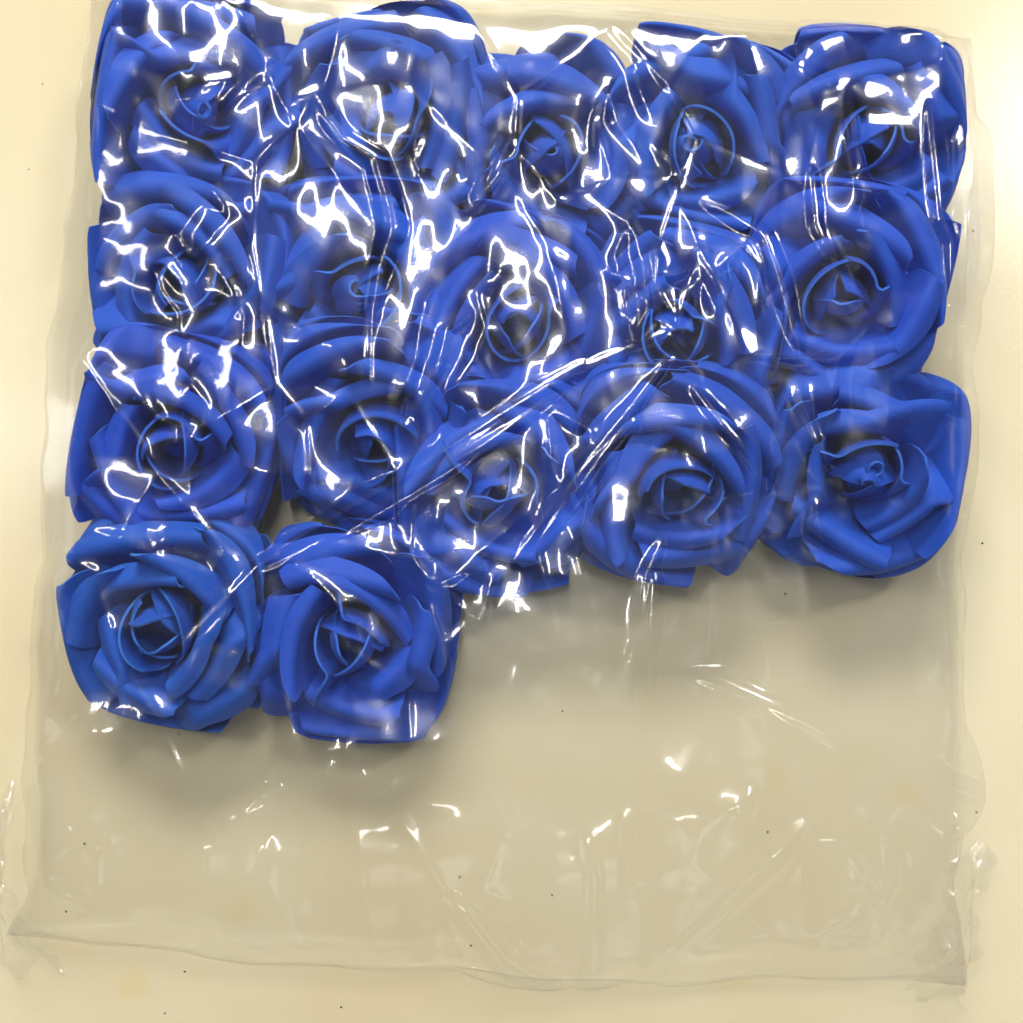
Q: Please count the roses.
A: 17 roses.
